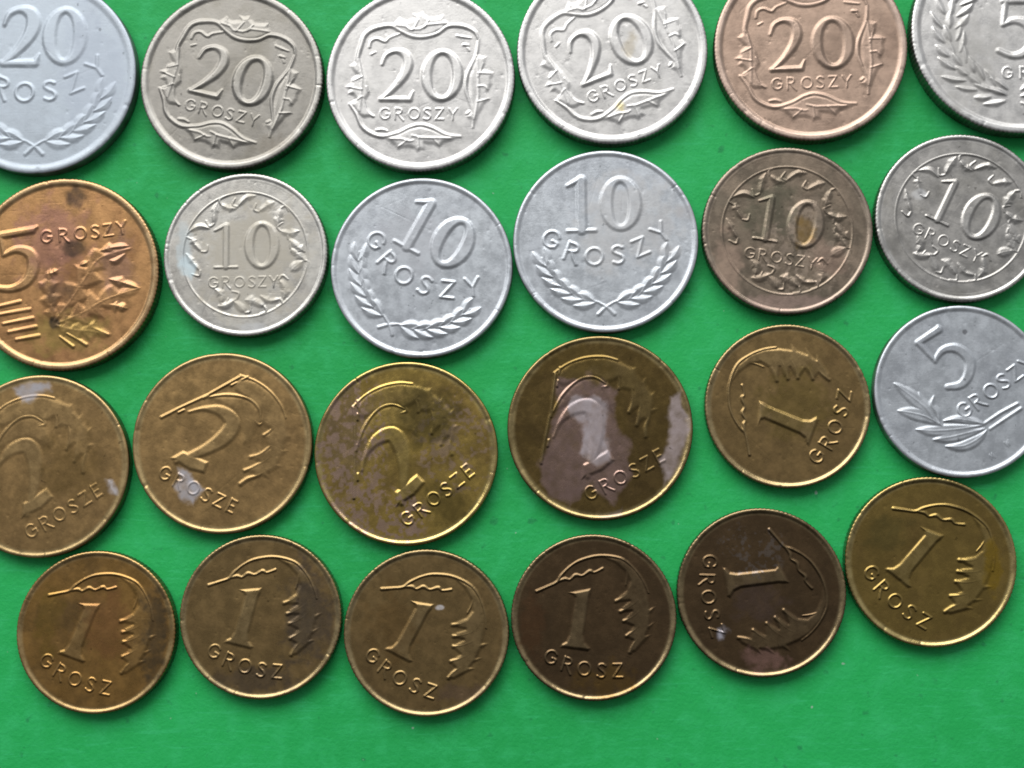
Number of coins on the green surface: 24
